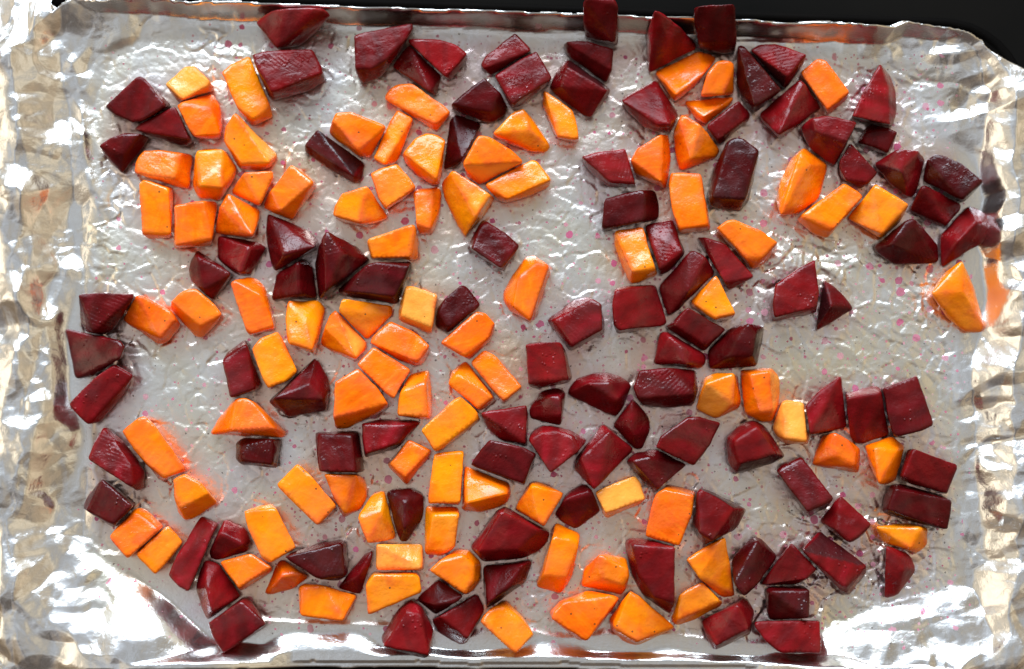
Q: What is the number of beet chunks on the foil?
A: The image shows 104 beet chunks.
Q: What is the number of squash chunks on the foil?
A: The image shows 90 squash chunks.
